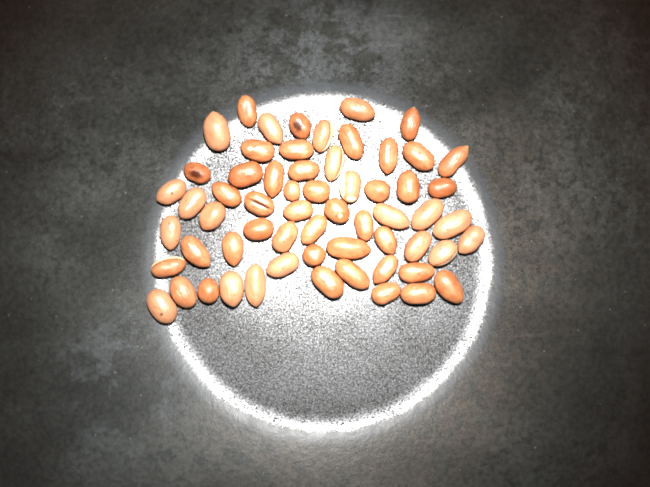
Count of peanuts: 61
